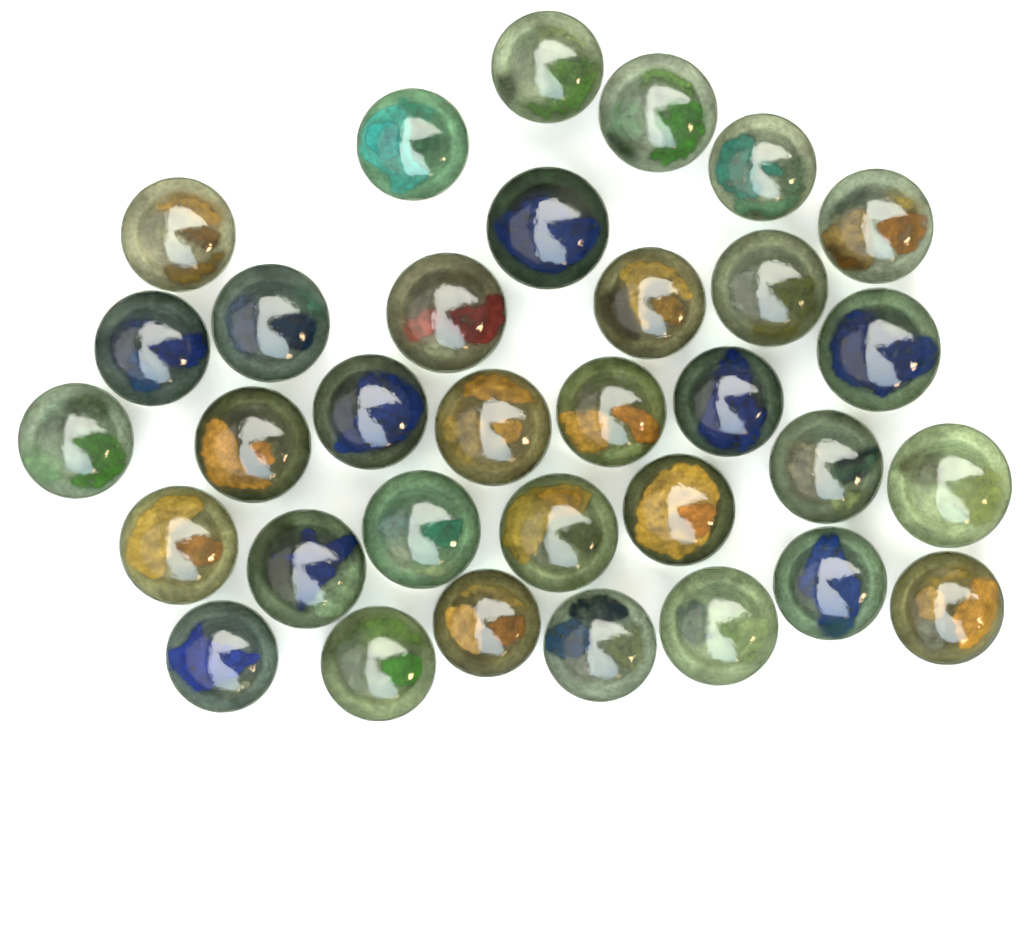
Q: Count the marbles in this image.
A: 33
